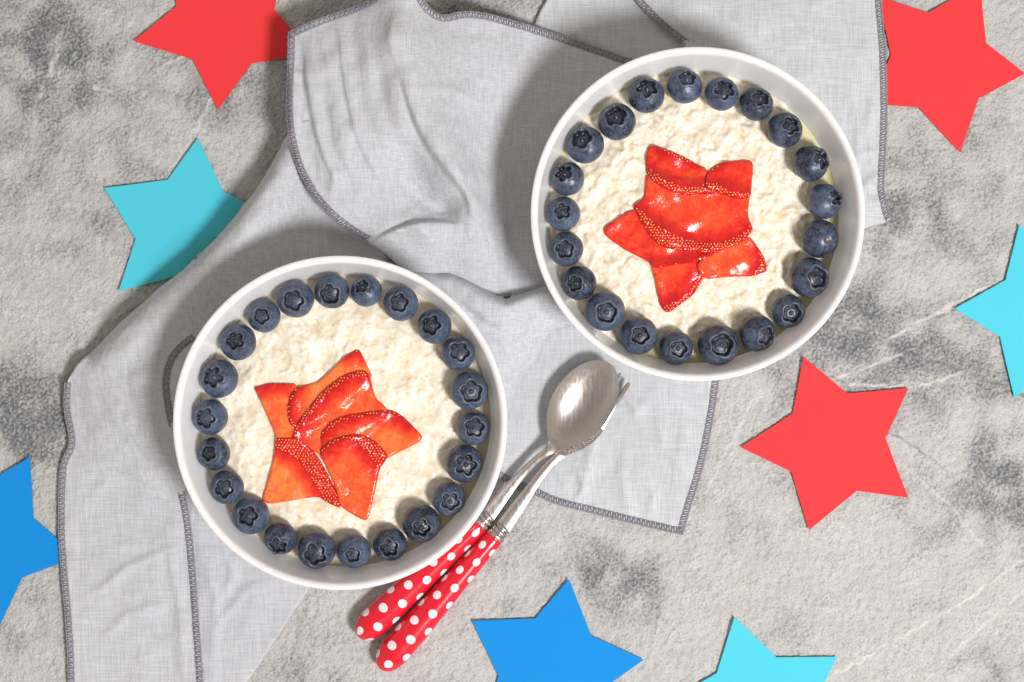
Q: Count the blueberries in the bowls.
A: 43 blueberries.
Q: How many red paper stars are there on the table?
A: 3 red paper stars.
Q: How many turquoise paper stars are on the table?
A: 3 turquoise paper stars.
